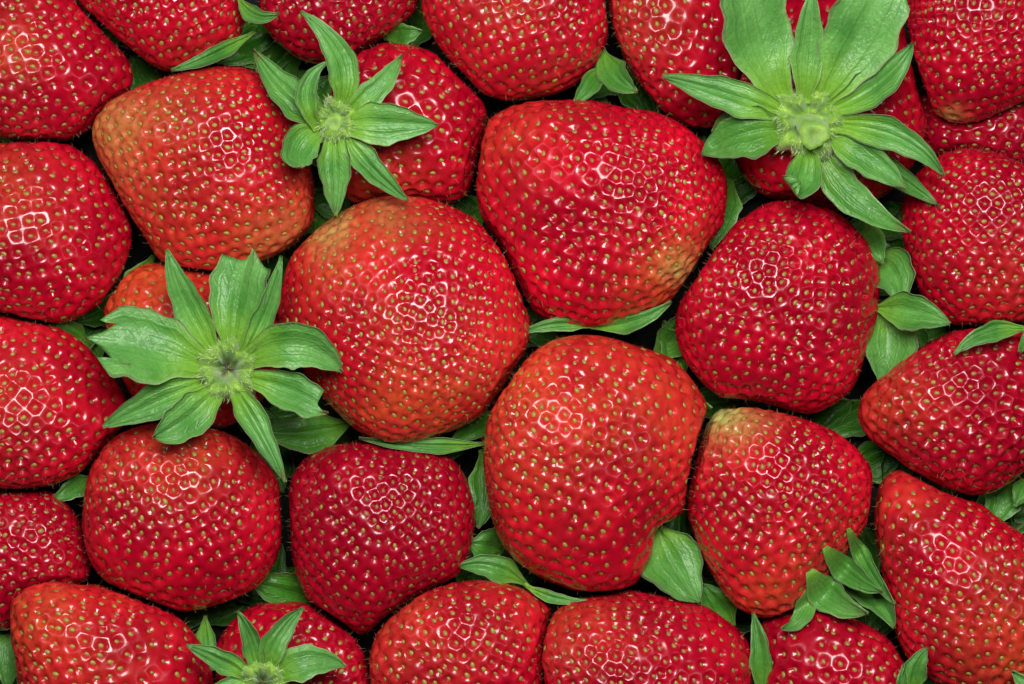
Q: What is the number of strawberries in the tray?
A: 29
